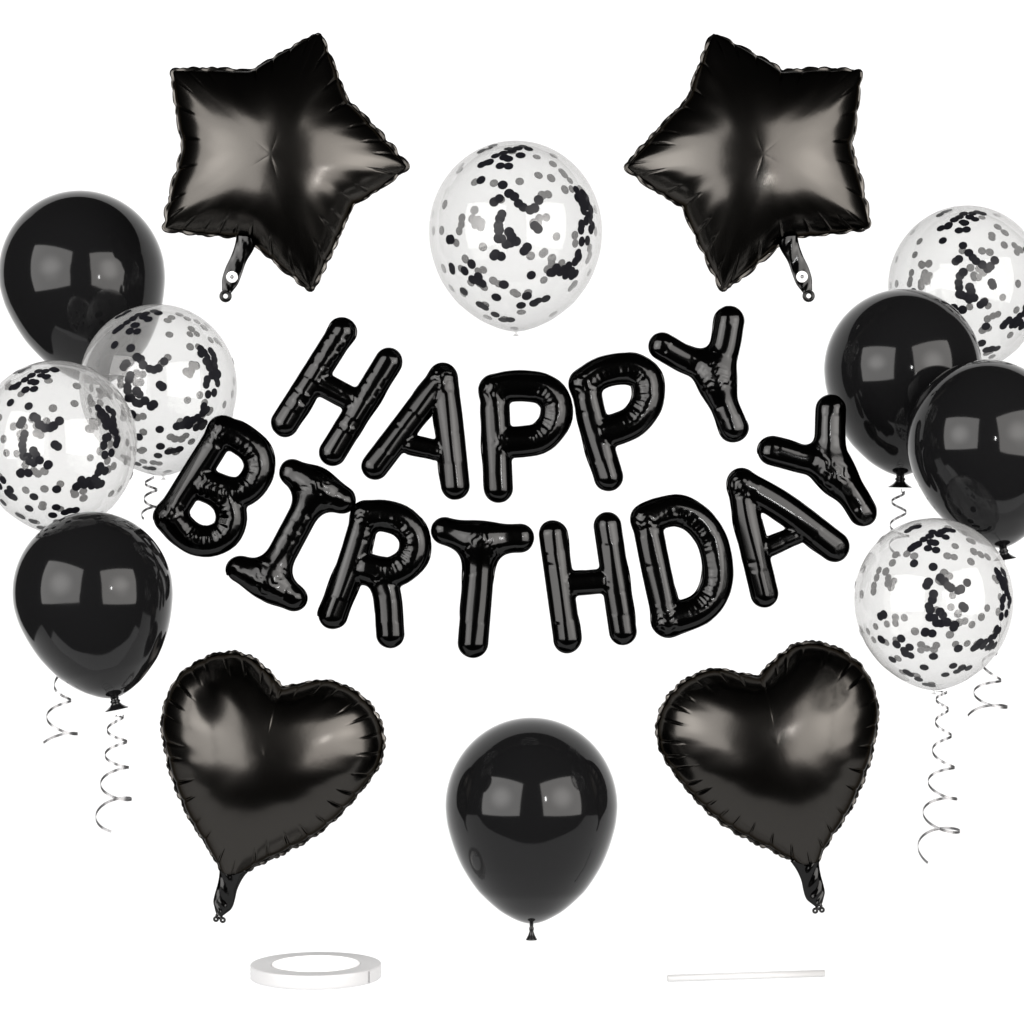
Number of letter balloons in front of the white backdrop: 13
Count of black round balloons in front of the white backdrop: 5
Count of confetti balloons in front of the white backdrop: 5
